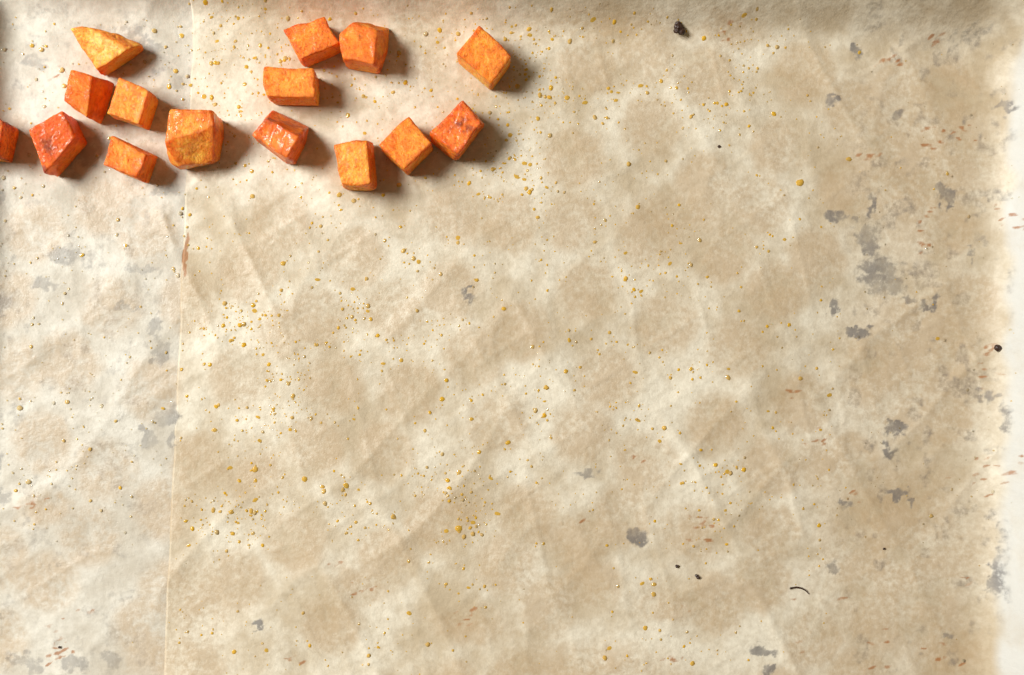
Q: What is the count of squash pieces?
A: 15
